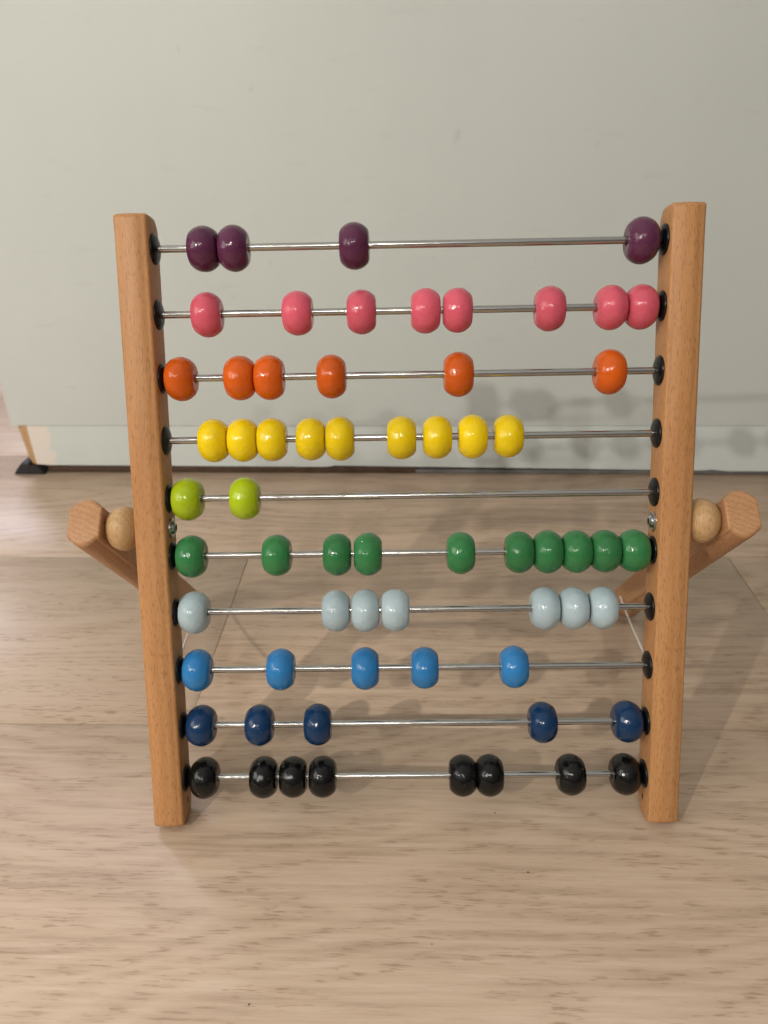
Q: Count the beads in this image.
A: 64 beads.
